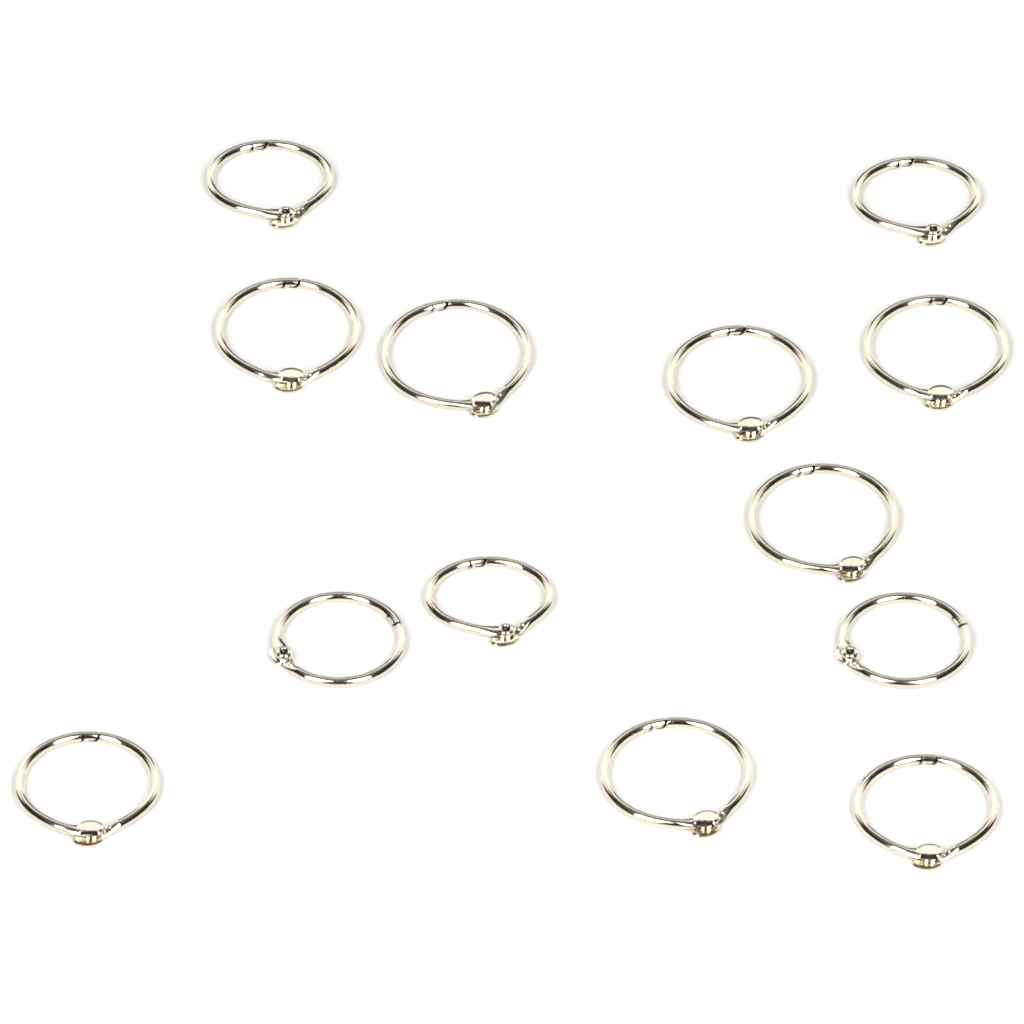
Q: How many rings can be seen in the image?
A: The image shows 13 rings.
